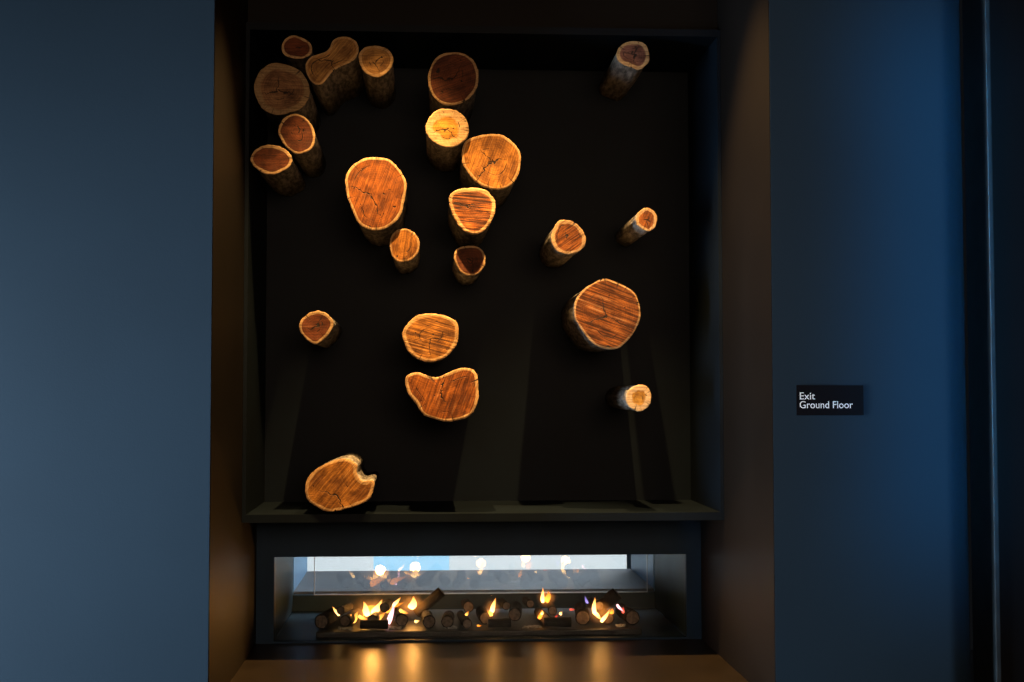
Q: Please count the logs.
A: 22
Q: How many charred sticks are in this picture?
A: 25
